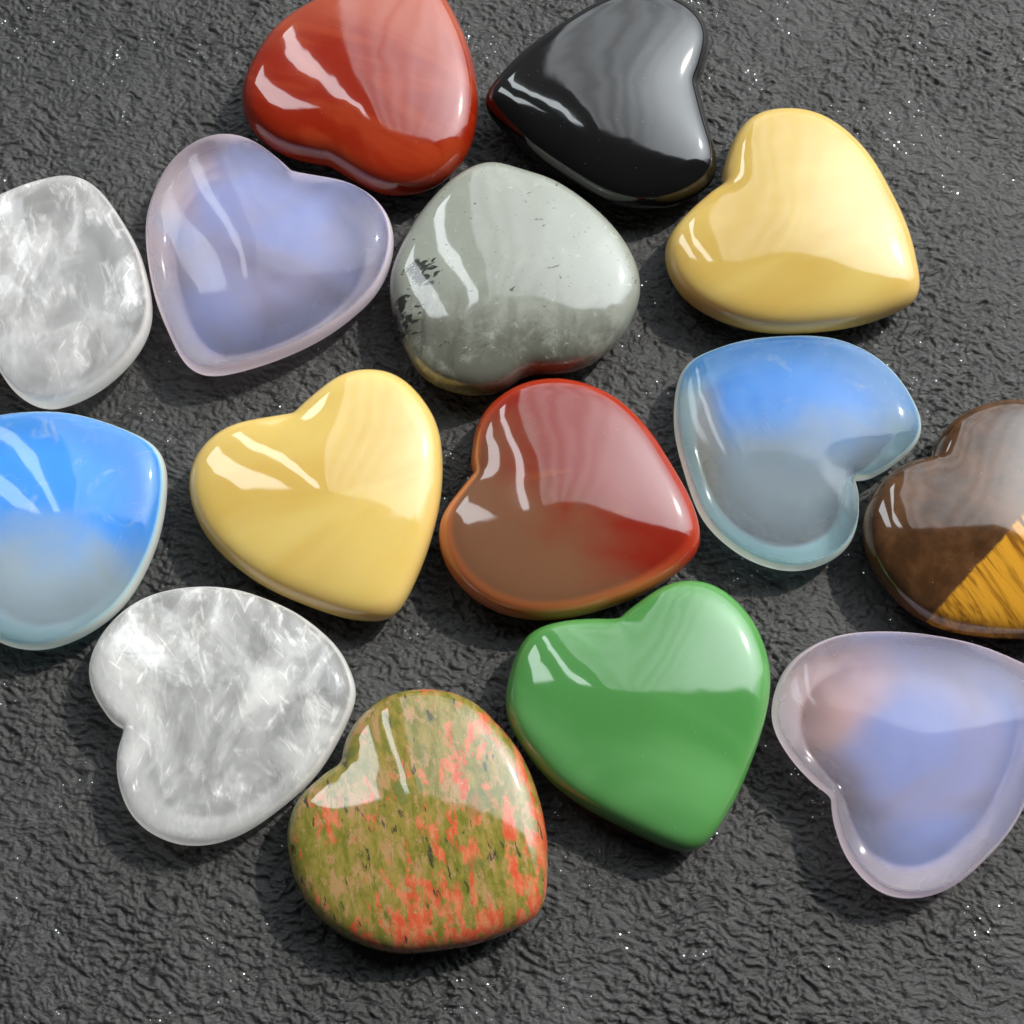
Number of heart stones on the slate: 15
